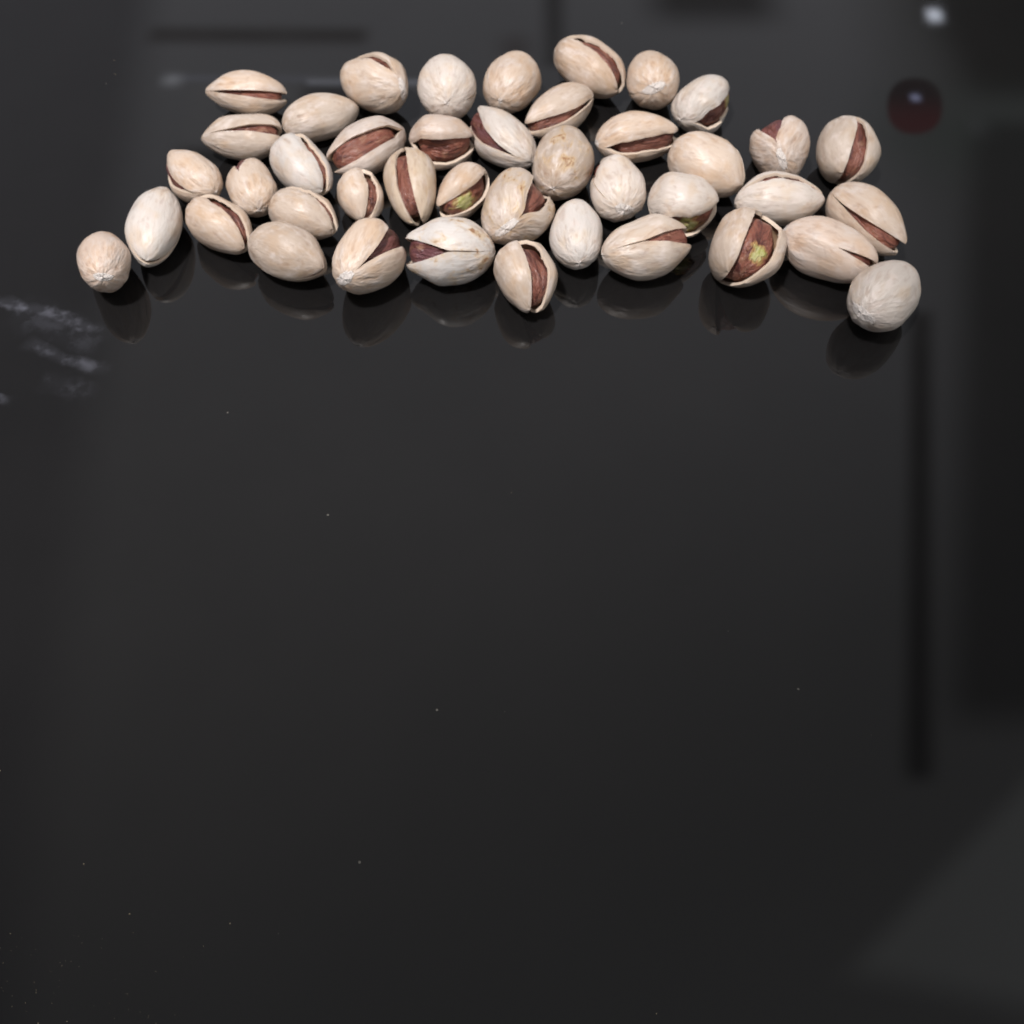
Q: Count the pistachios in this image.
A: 42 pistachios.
